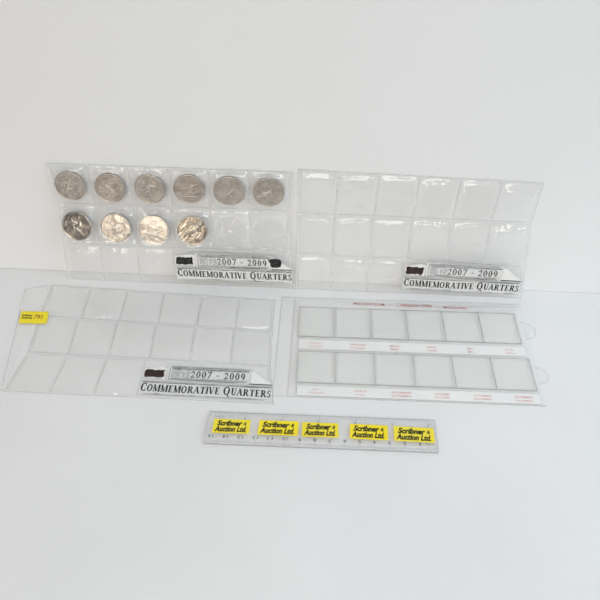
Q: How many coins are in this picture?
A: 10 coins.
